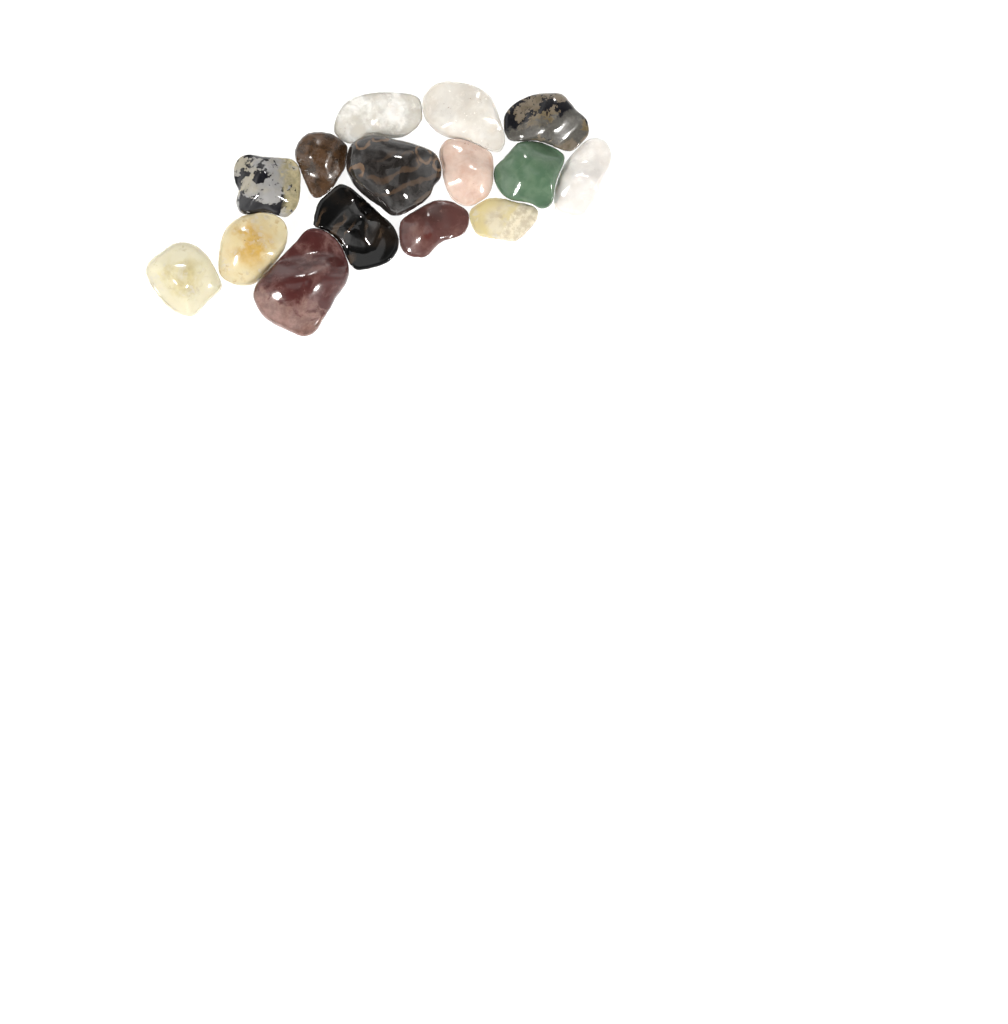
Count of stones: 15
